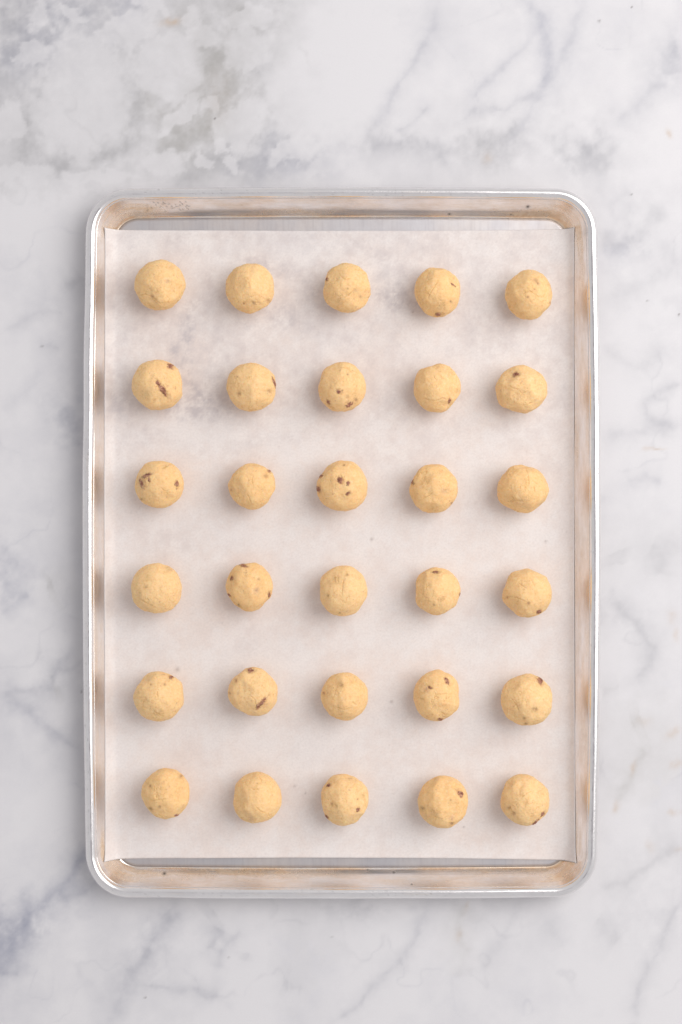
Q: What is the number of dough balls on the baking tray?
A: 30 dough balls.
